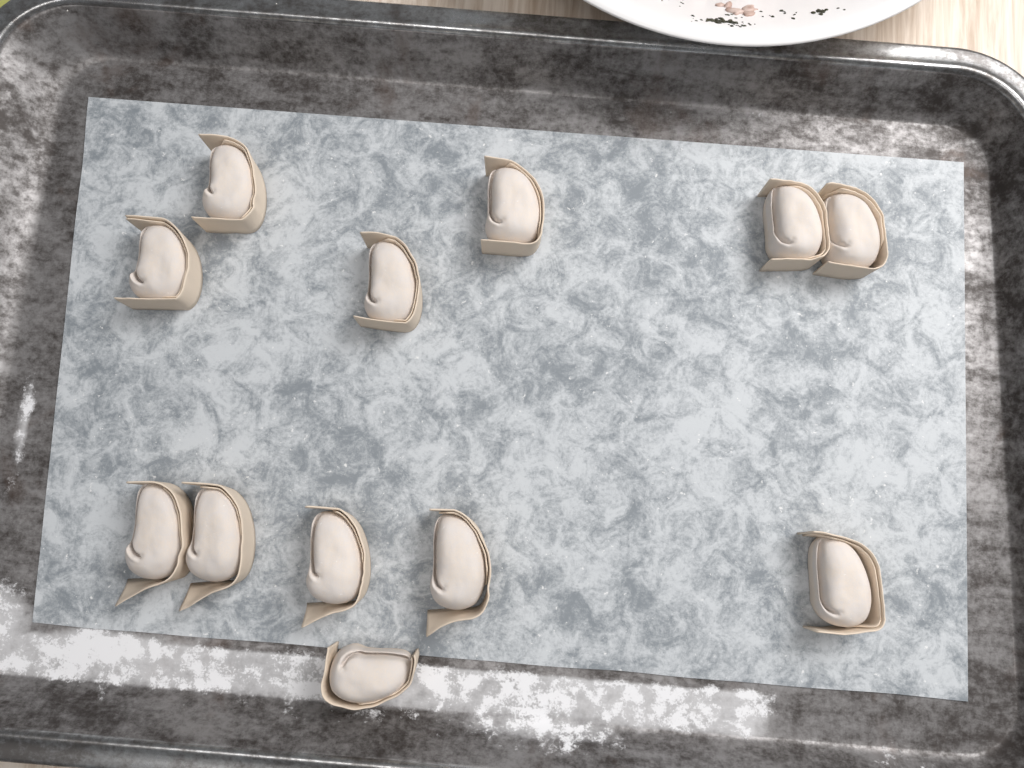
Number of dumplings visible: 12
